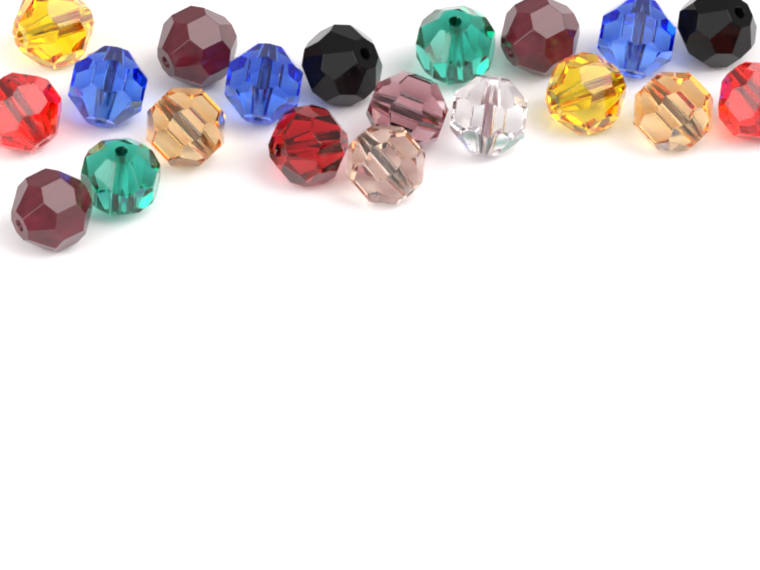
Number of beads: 20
